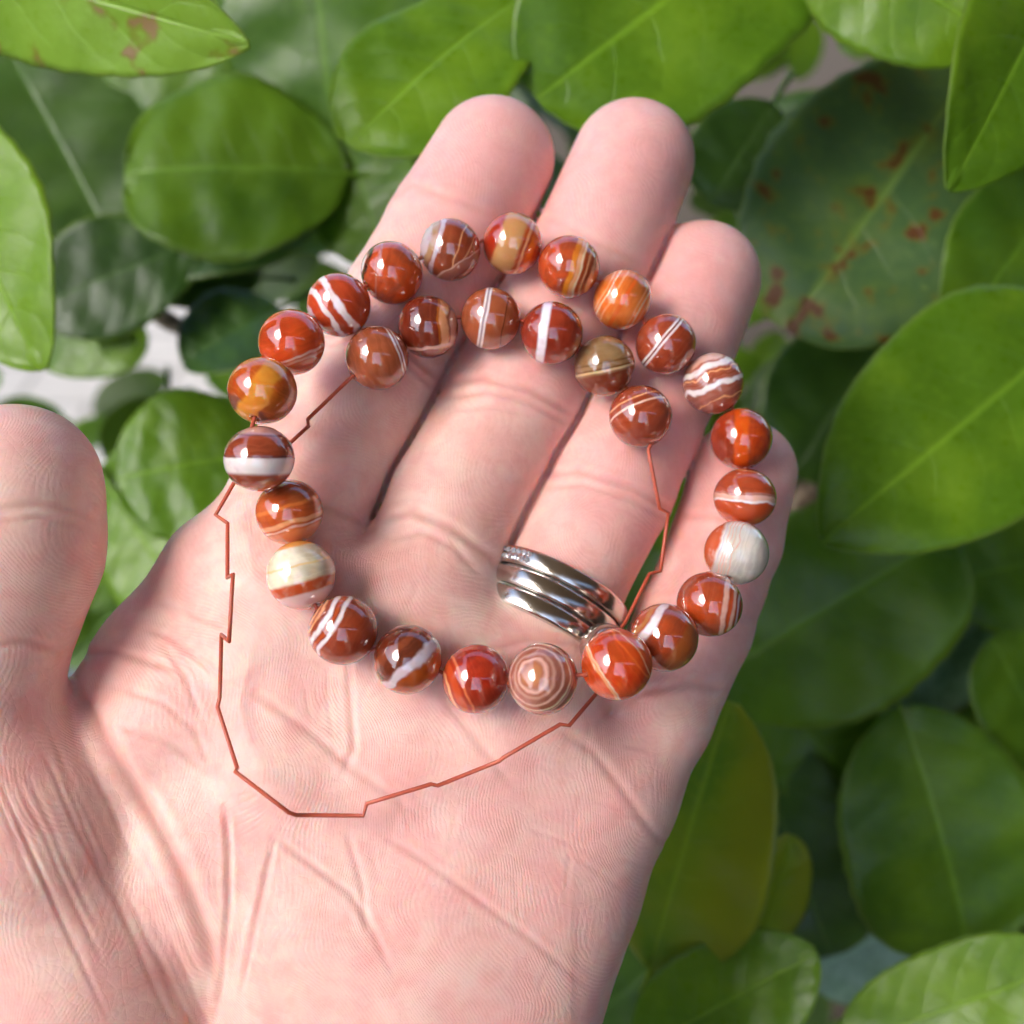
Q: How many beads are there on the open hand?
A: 29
